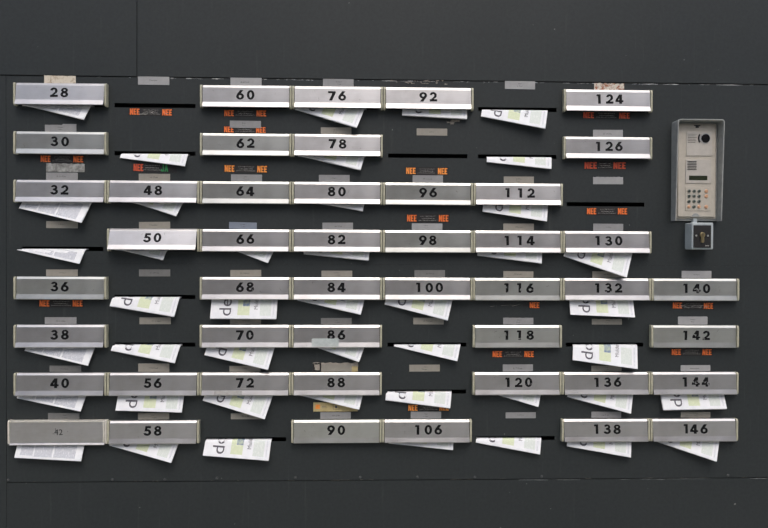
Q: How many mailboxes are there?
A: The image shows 46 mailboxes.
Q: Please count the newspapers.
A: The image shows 43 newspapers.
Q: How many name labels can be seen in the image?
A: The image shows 56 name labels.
